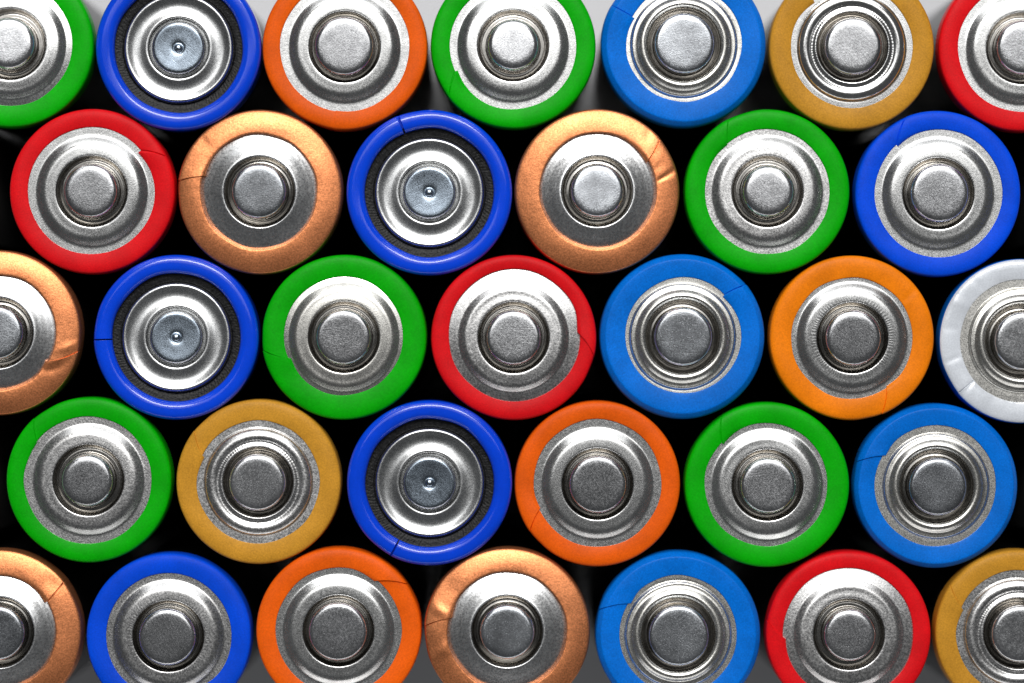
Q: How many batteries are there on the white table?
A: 33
